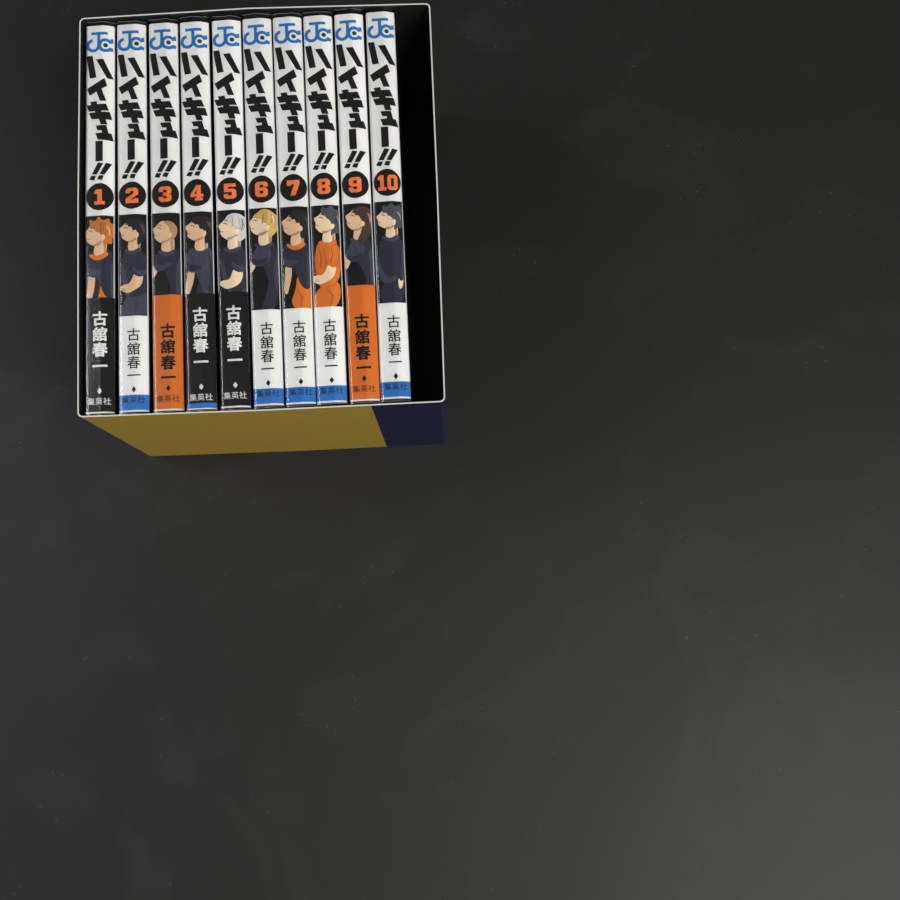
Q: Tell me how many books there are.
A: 10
